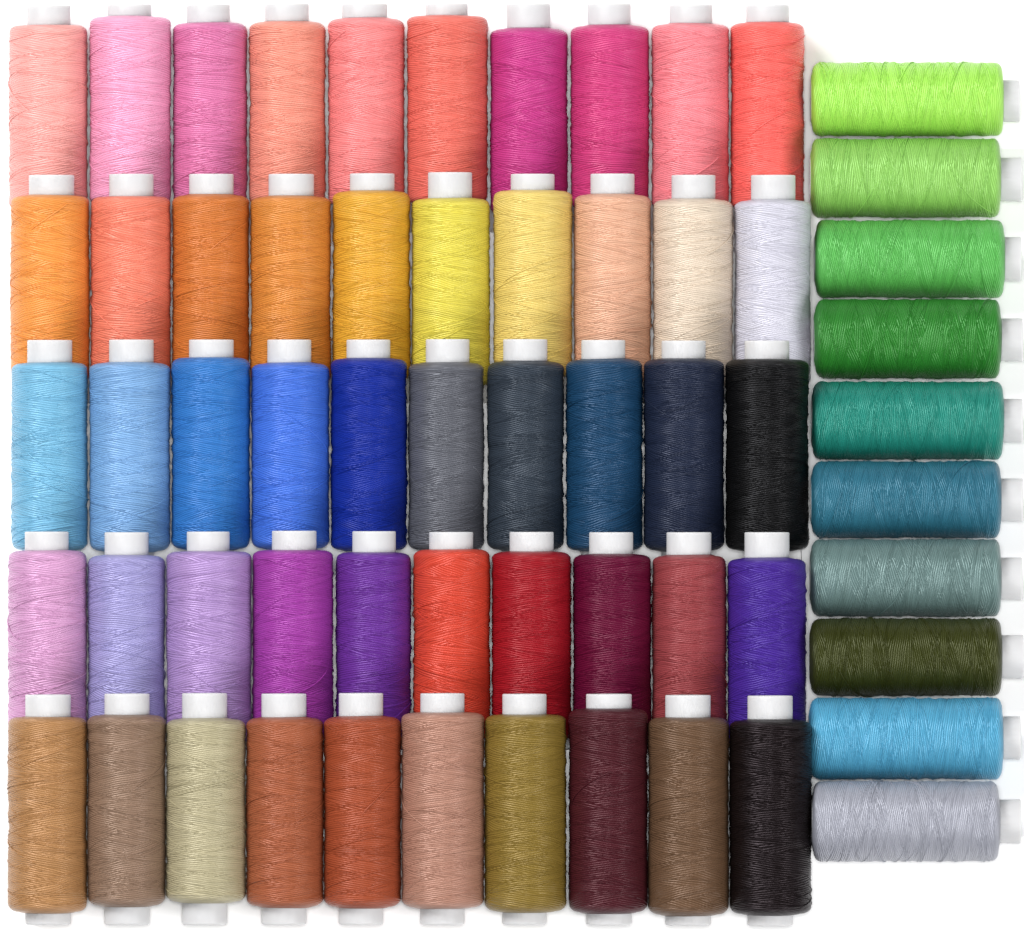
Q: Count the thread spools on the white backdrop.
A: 60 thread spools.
